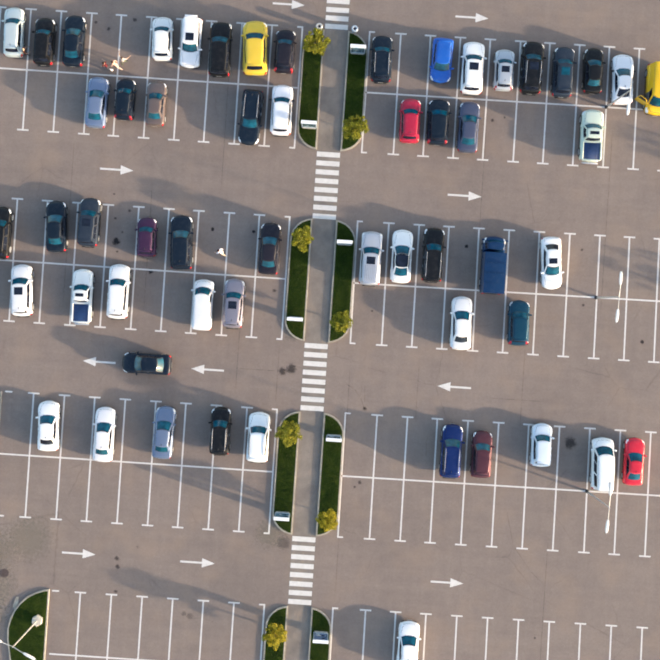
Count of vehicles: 56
